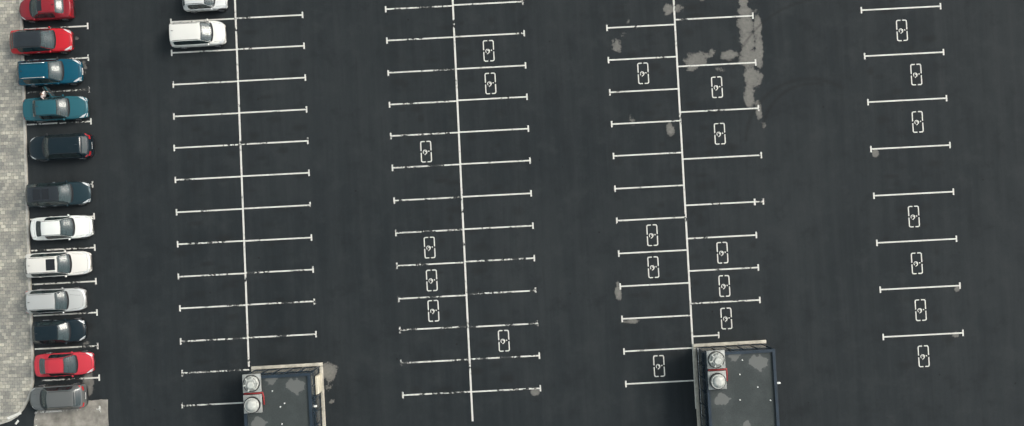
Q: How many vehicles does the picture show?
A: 14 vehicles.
